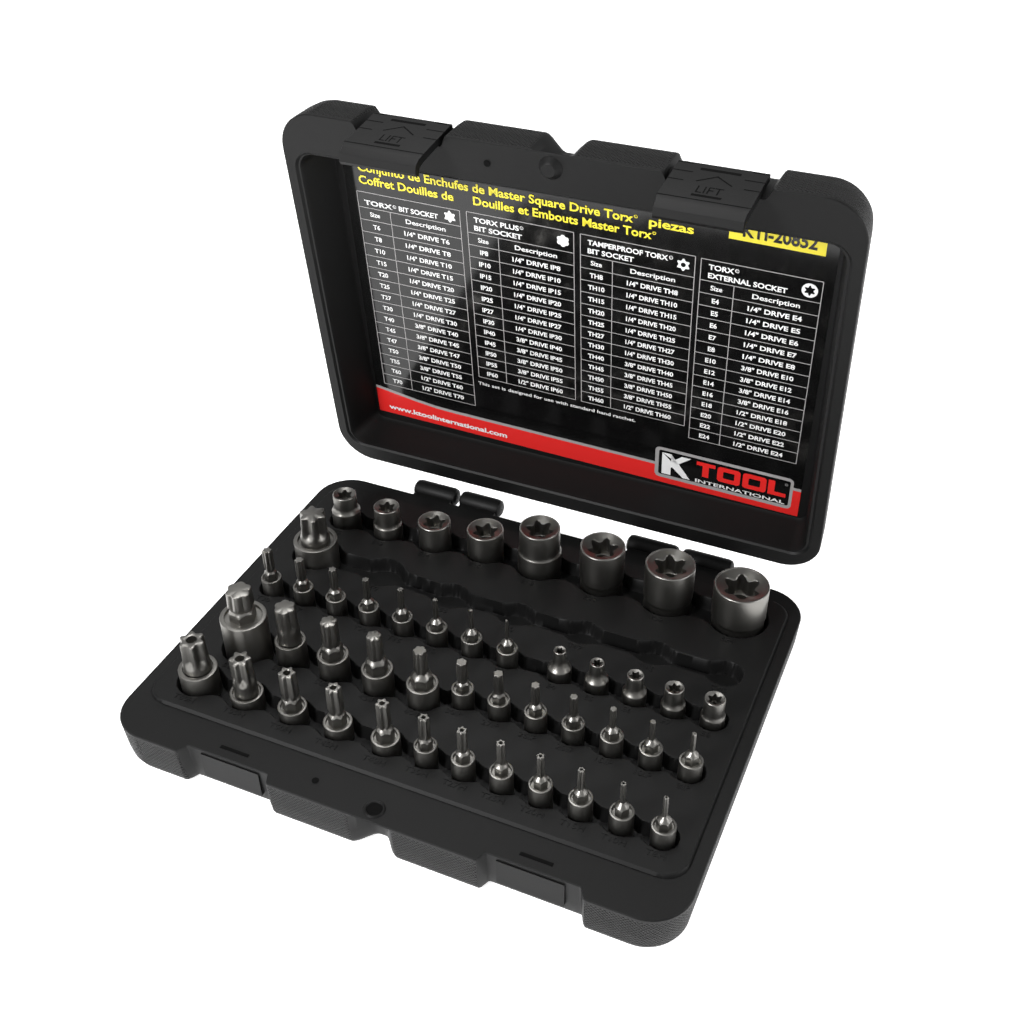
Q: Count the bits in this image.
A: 33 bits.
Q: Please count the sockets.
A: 13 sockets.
